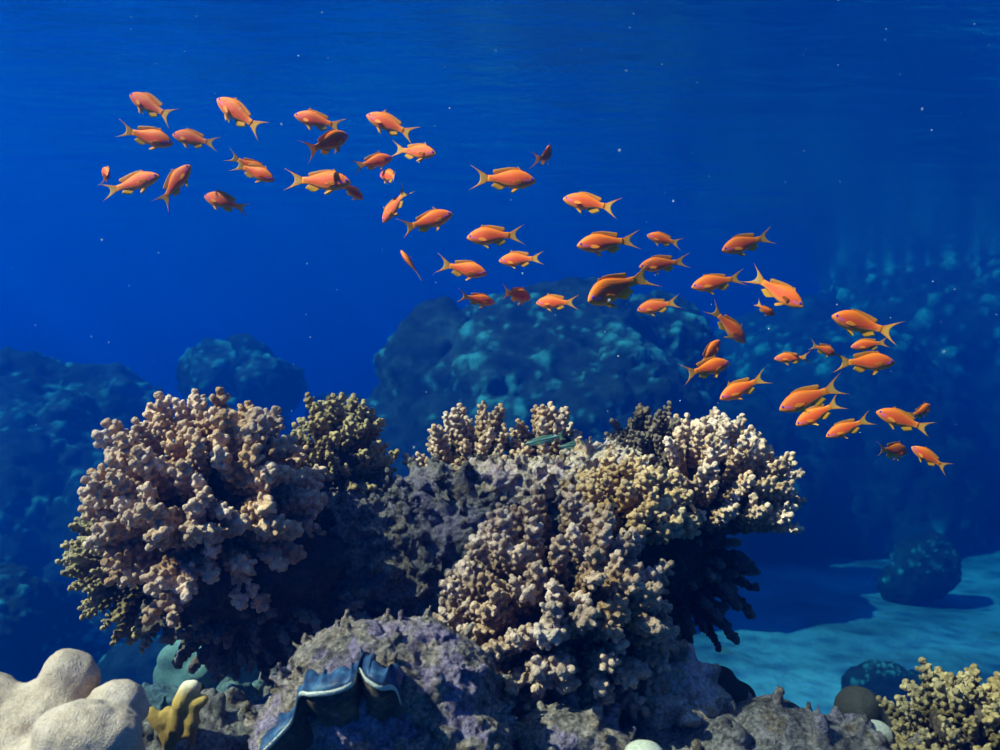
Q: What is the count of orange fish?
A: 55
